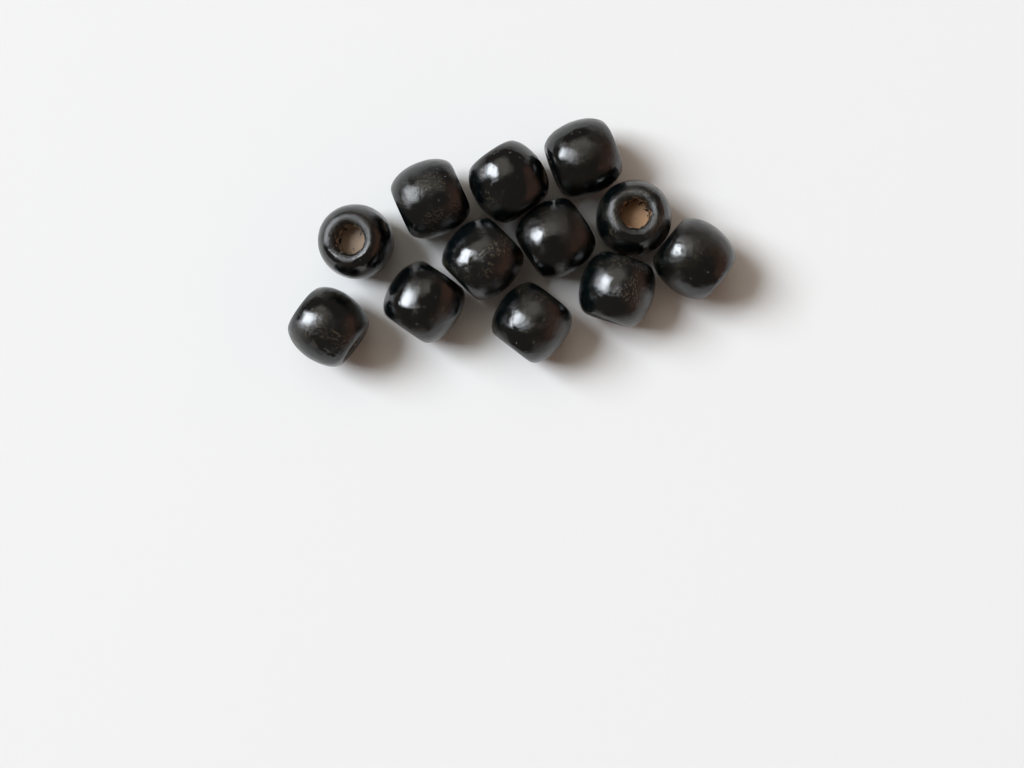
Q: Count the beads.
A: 12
